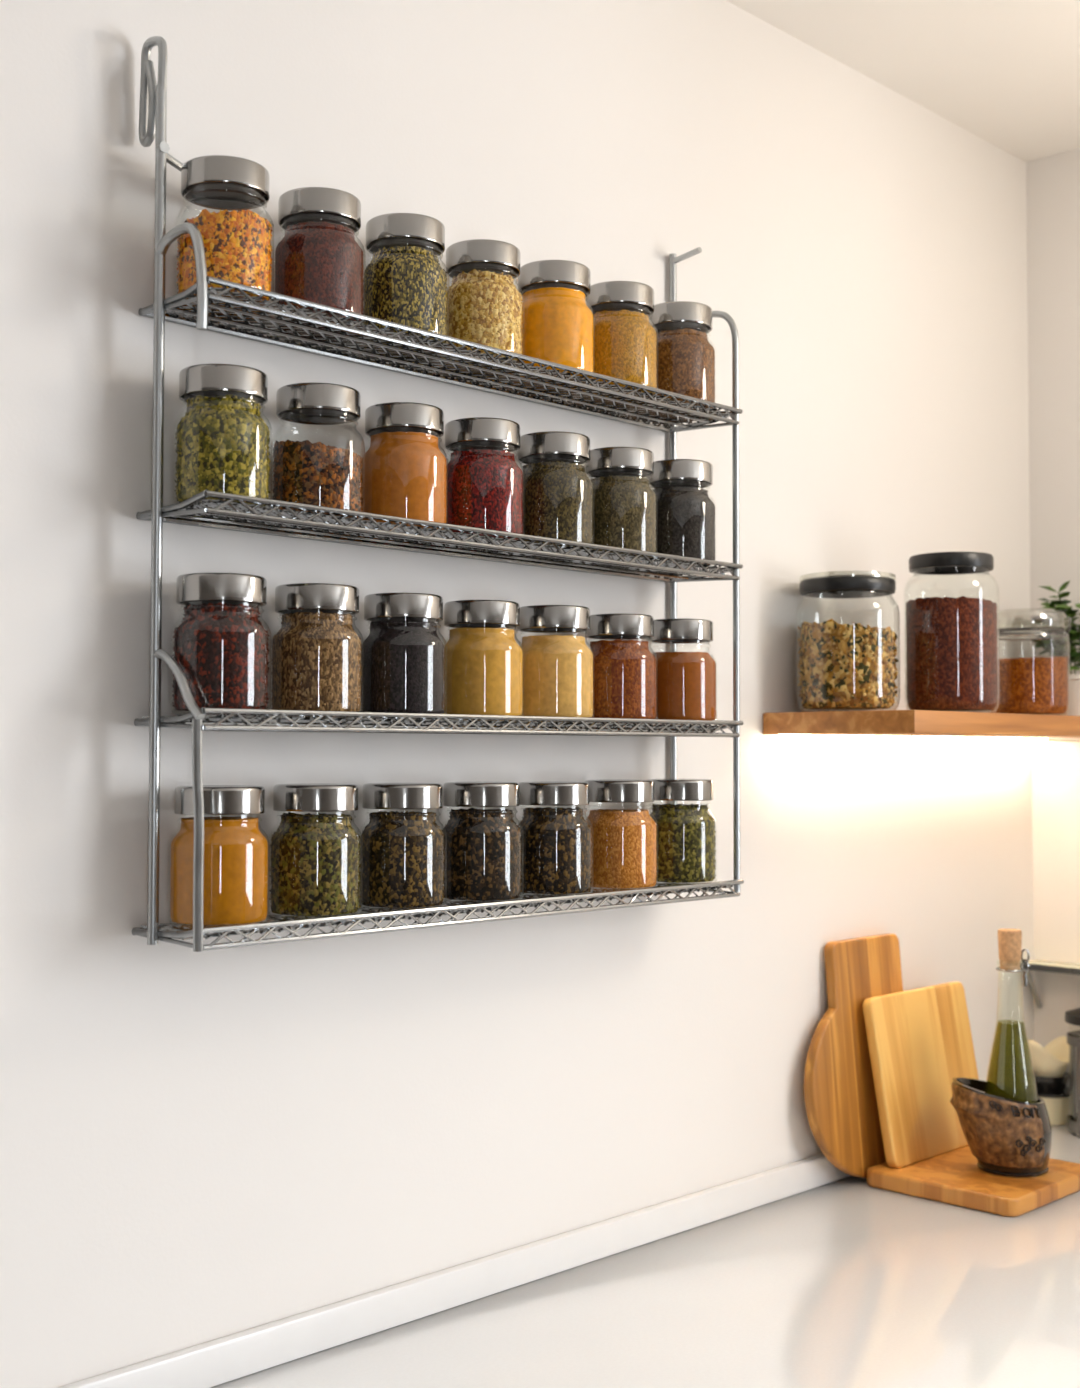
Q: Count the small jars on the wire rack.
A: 28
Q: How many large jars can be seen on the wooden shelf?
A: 3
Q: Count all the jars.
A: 31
